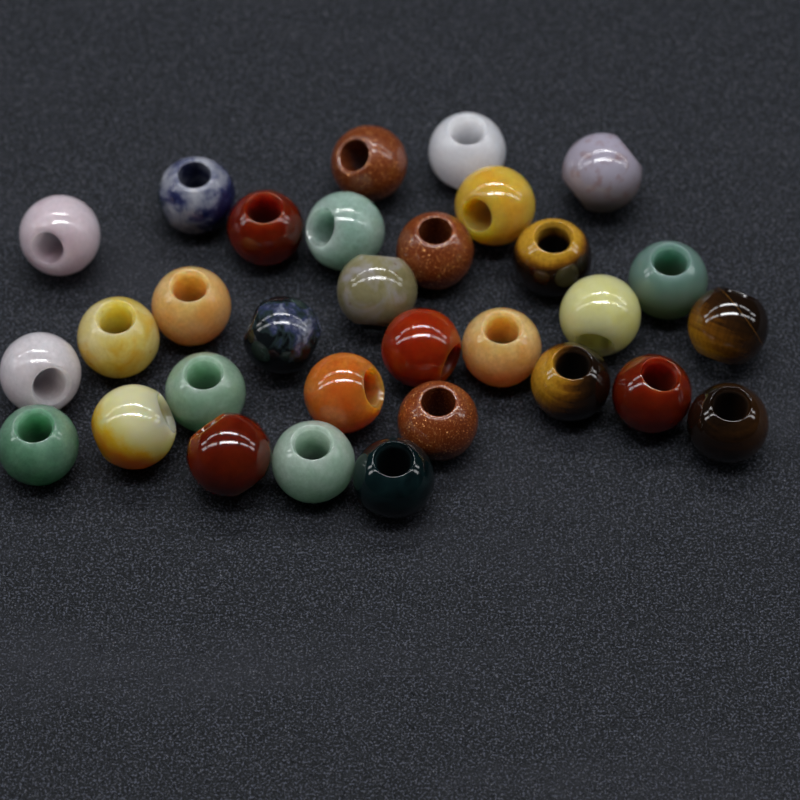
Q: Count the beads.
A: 31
